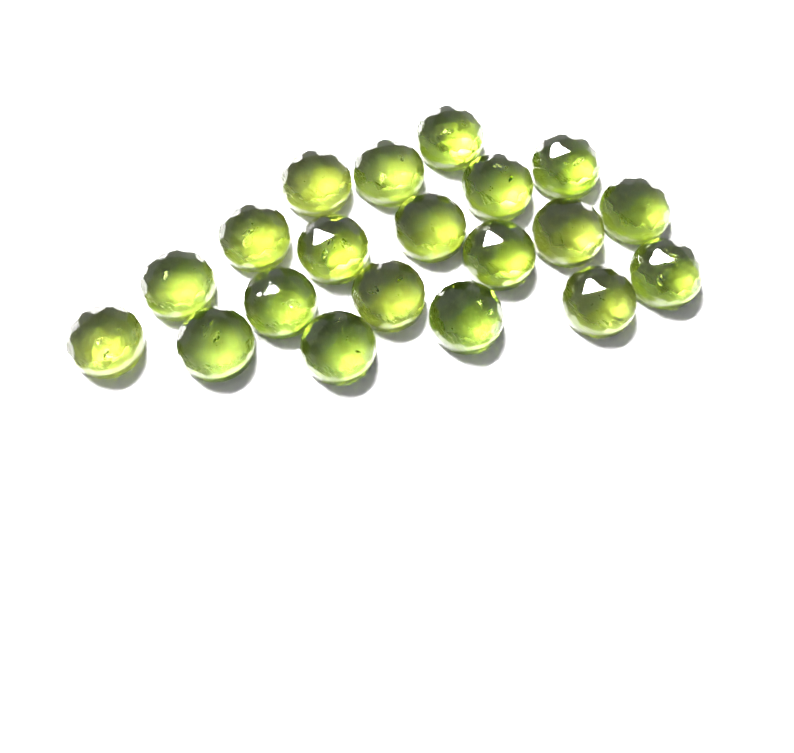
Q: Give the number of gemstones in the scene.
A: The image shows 20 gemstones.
